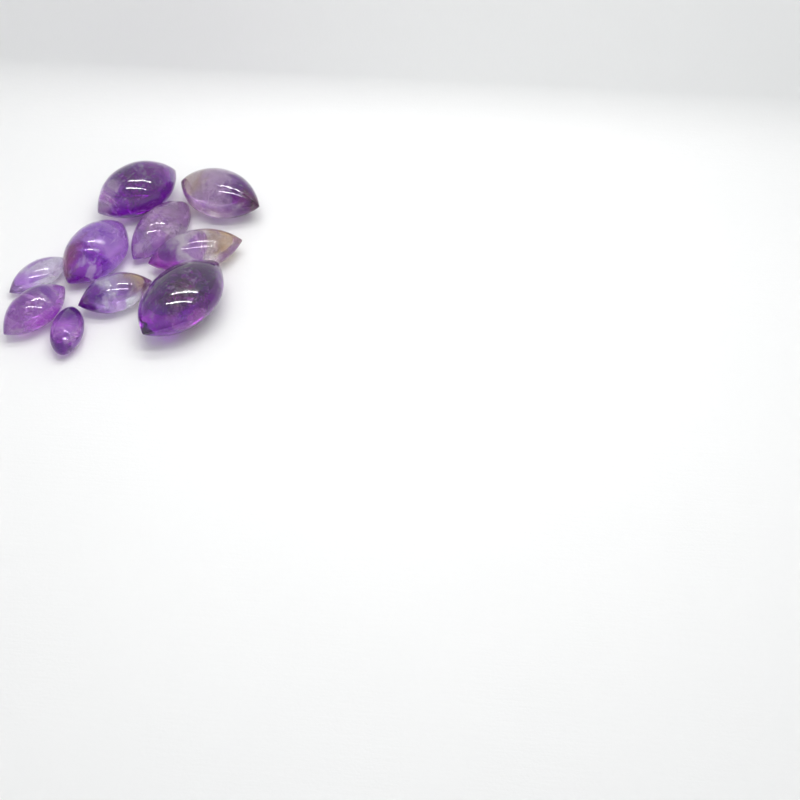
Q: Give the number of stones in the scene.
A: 10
